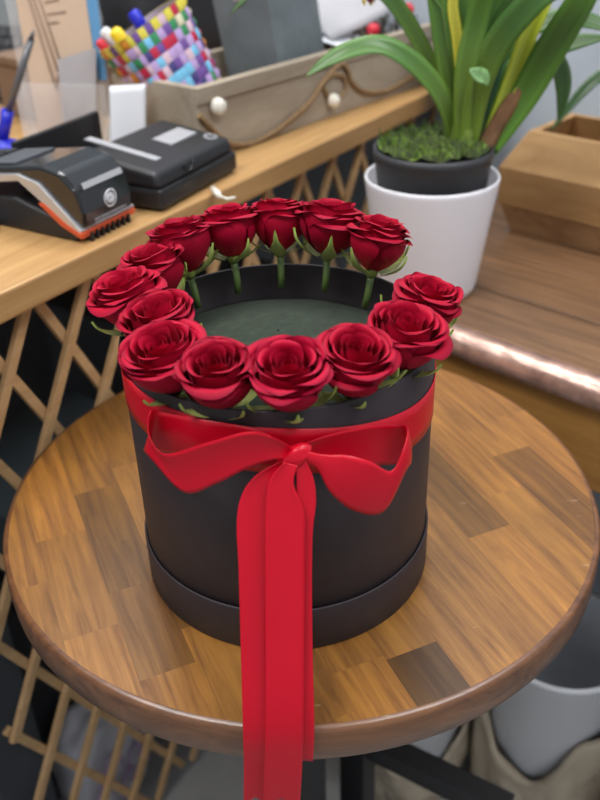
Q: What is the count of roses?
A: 14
